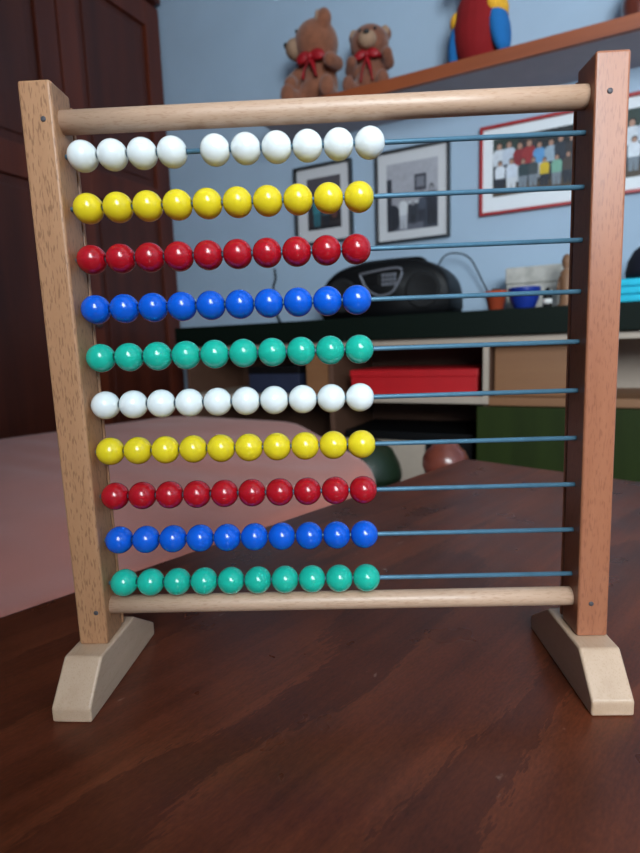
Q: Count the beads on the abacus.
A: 100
